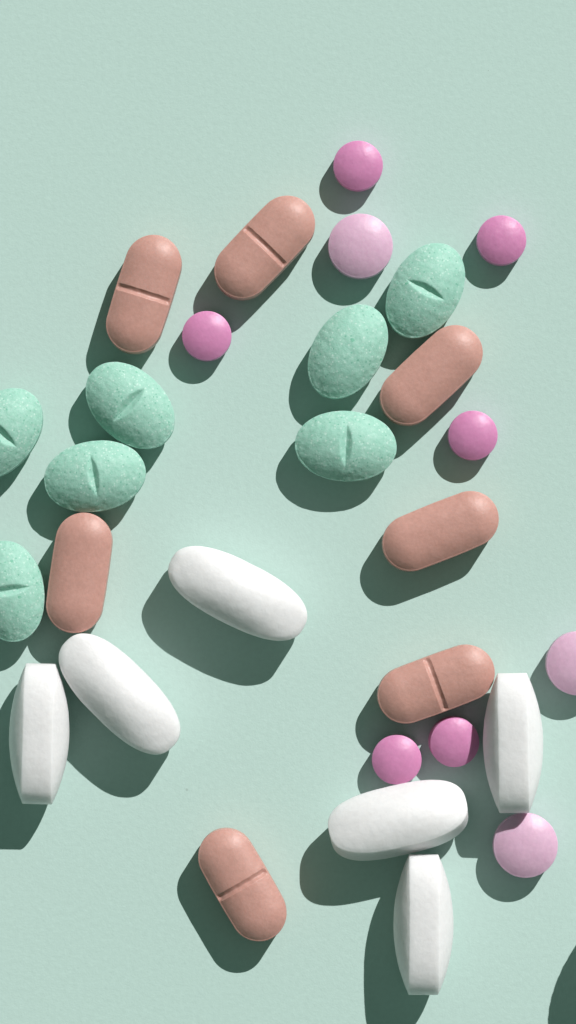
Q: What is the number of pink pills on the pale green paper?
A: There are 9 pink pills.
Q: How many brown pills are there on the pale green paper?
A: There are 7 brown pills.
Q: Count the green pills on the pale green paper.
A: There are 7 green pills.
